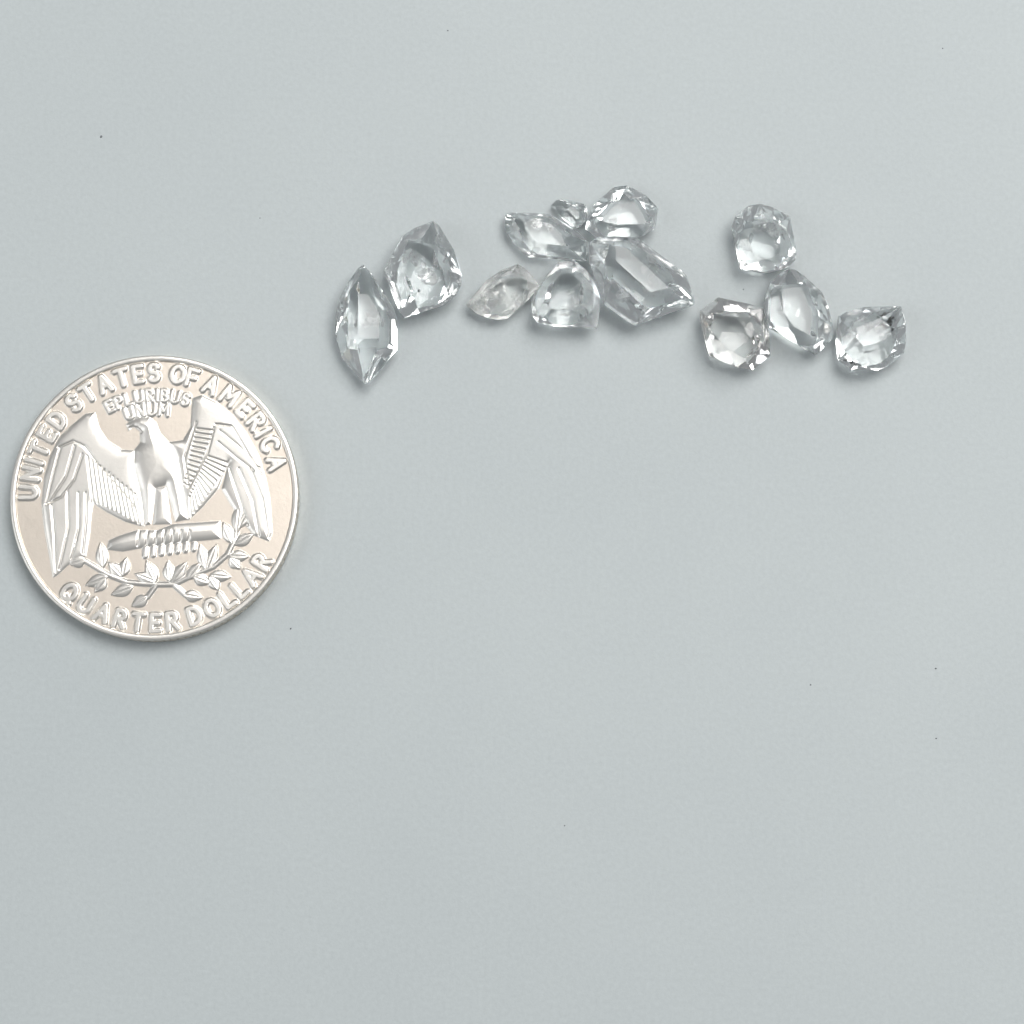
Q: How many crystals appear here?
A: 12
